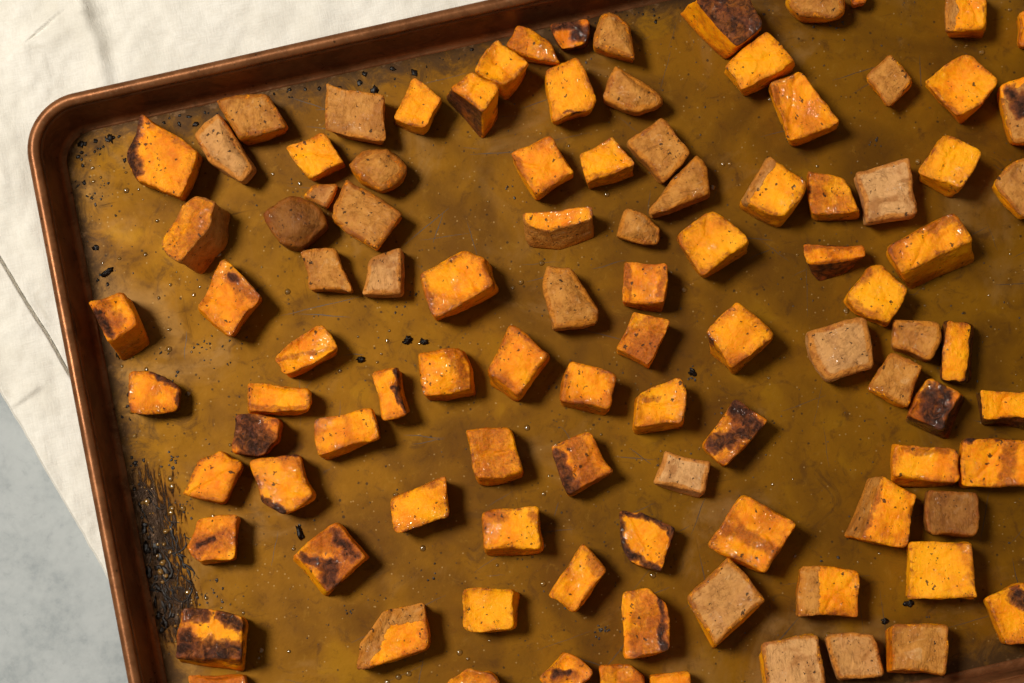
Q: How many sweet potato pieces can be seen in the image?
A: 101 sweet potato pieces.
